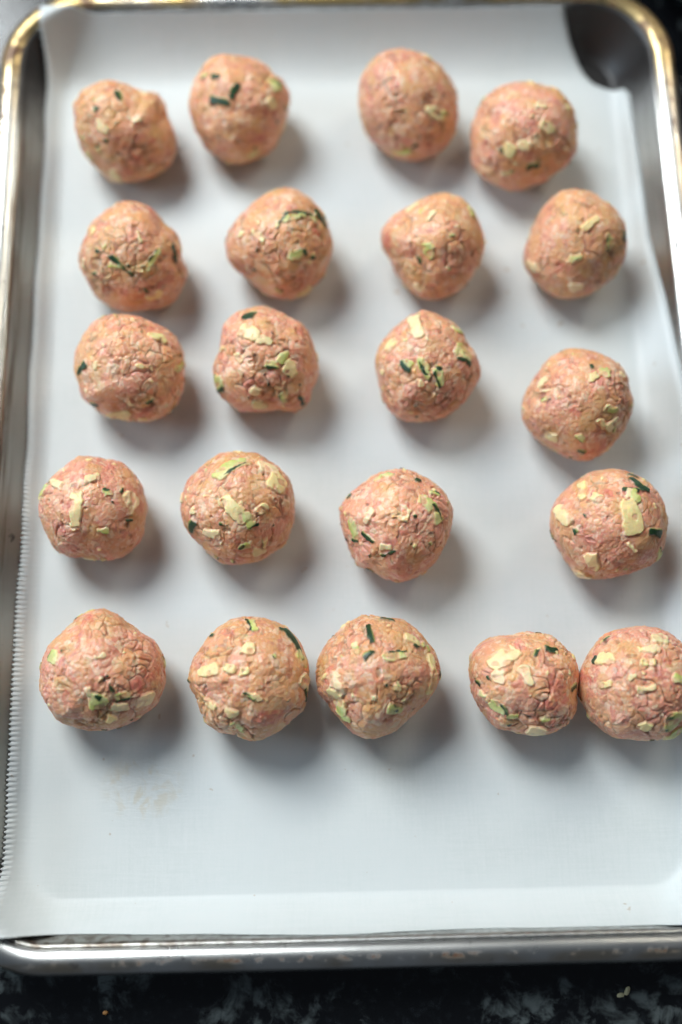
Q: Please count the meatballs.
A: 21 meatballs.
